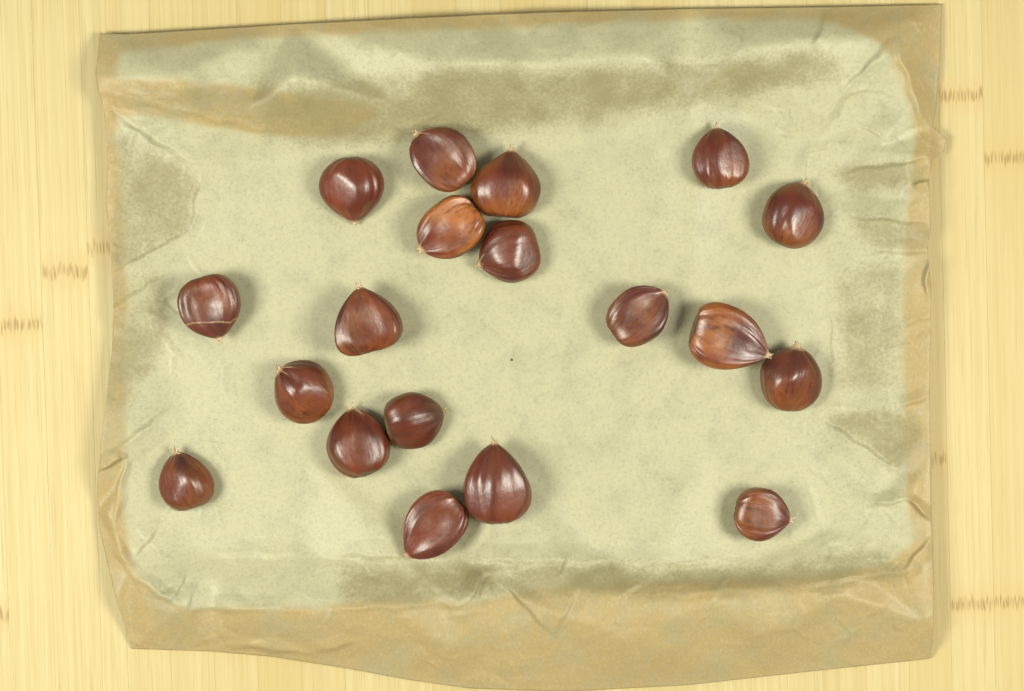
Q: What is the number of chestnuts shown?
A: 19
